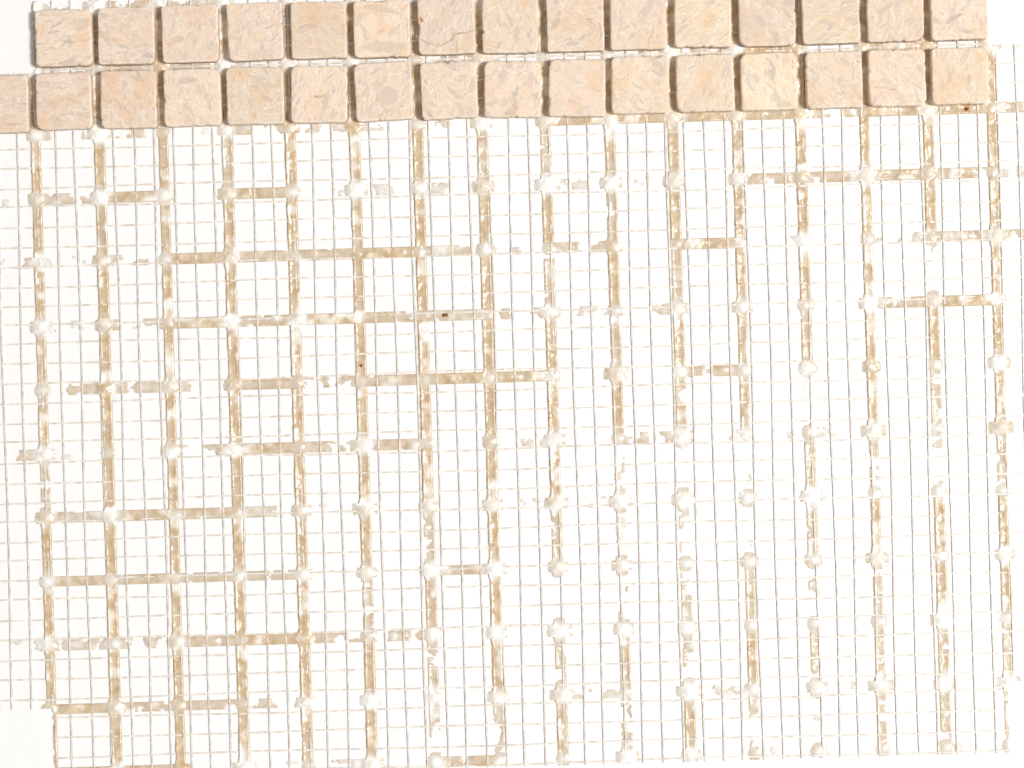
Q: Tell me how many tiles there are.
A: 31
